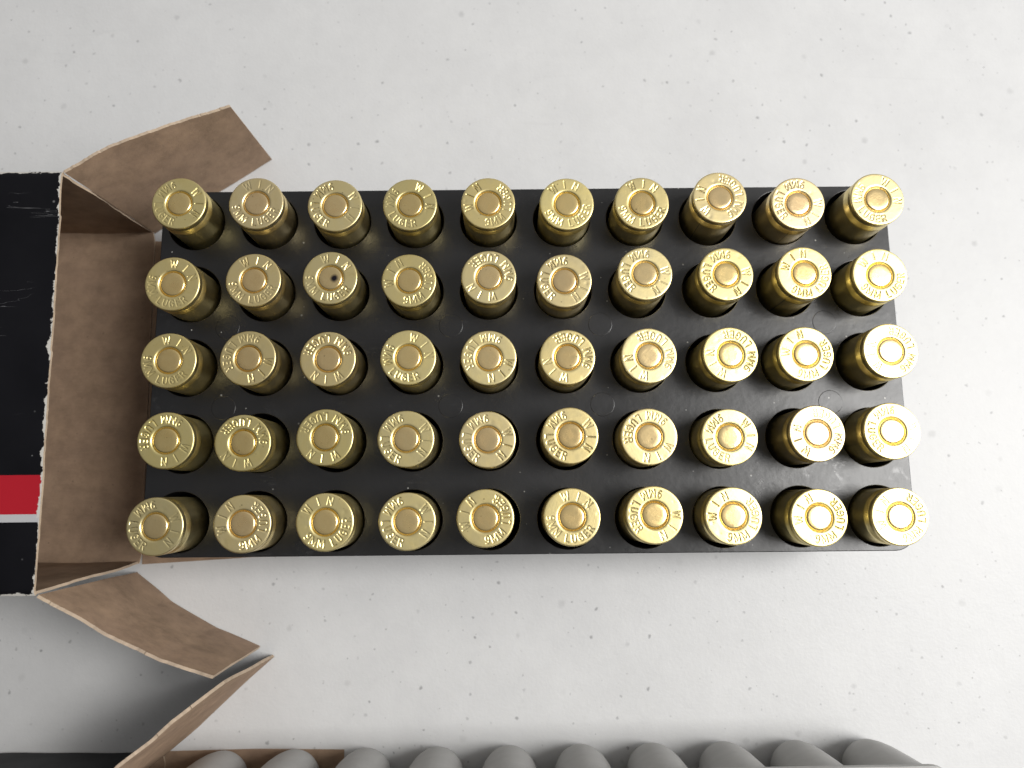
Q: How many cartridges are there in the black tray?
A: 50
